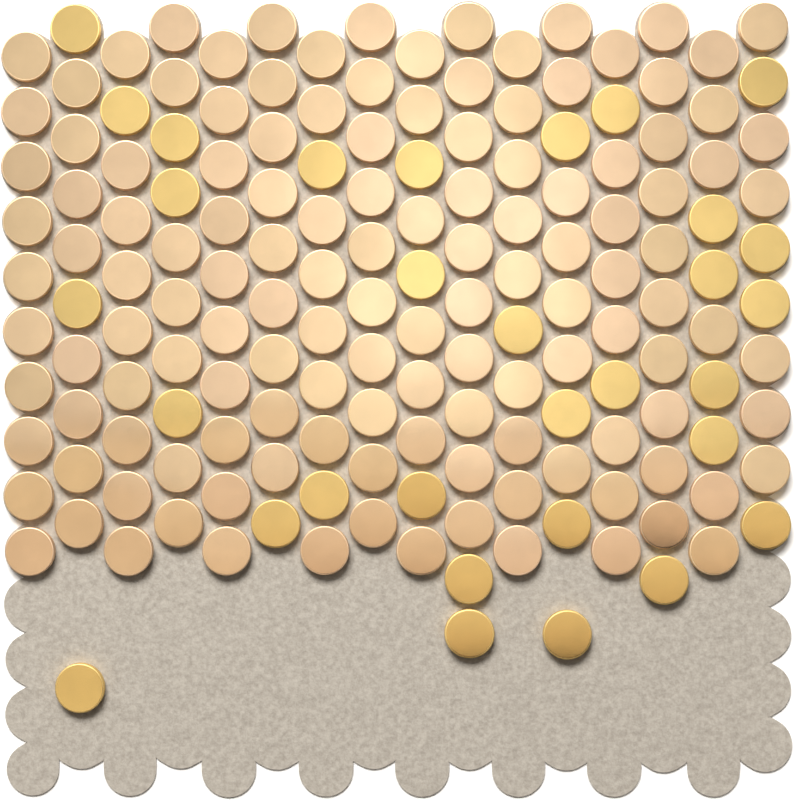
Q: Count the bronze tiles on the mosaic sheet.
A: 134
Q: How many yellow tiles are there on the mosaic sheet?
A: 31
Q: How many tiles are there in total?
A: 165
